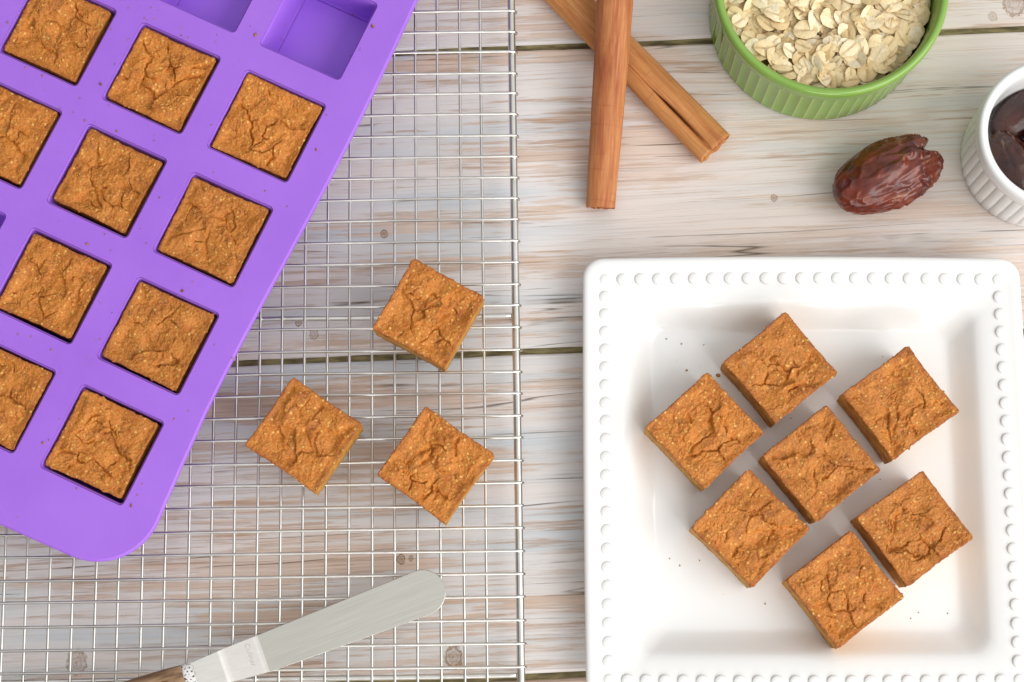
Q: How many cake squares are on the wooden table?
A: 20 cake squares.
